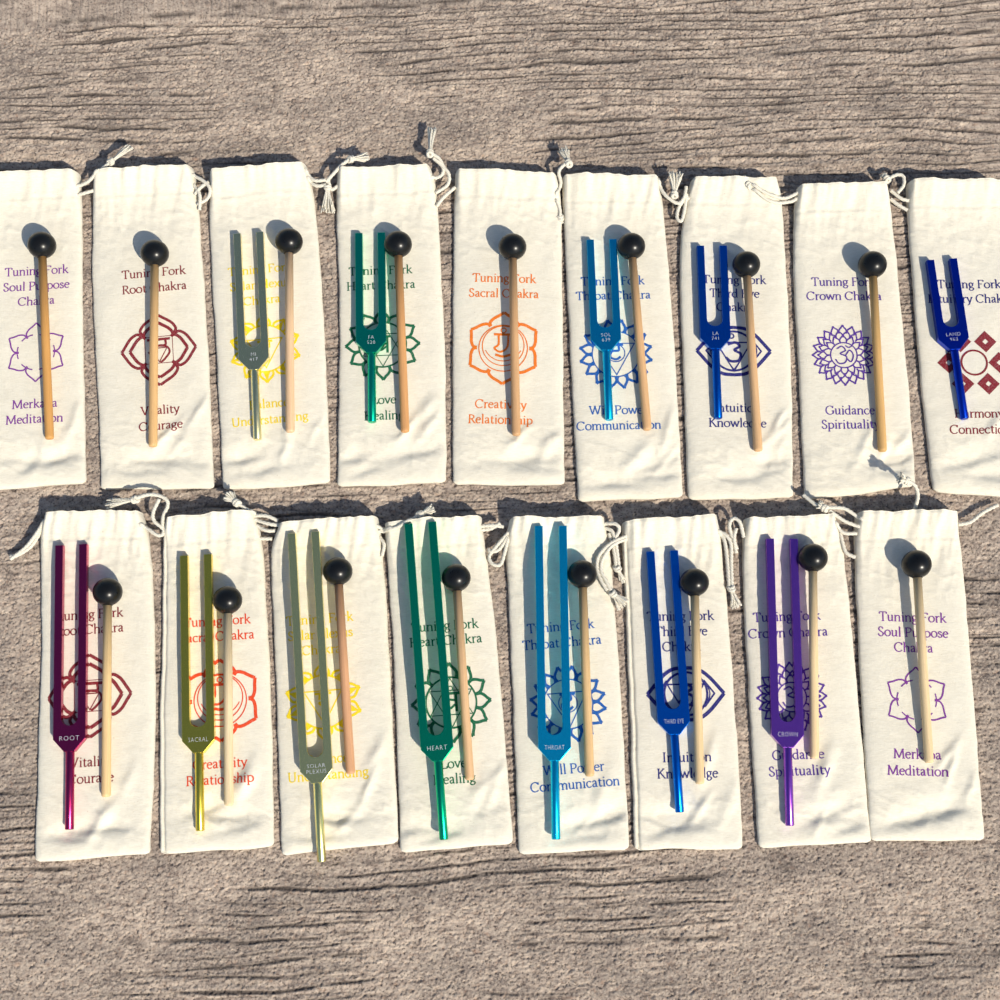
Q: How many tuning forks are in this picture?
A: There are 12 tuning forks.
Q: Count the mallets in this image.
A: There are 16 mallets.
